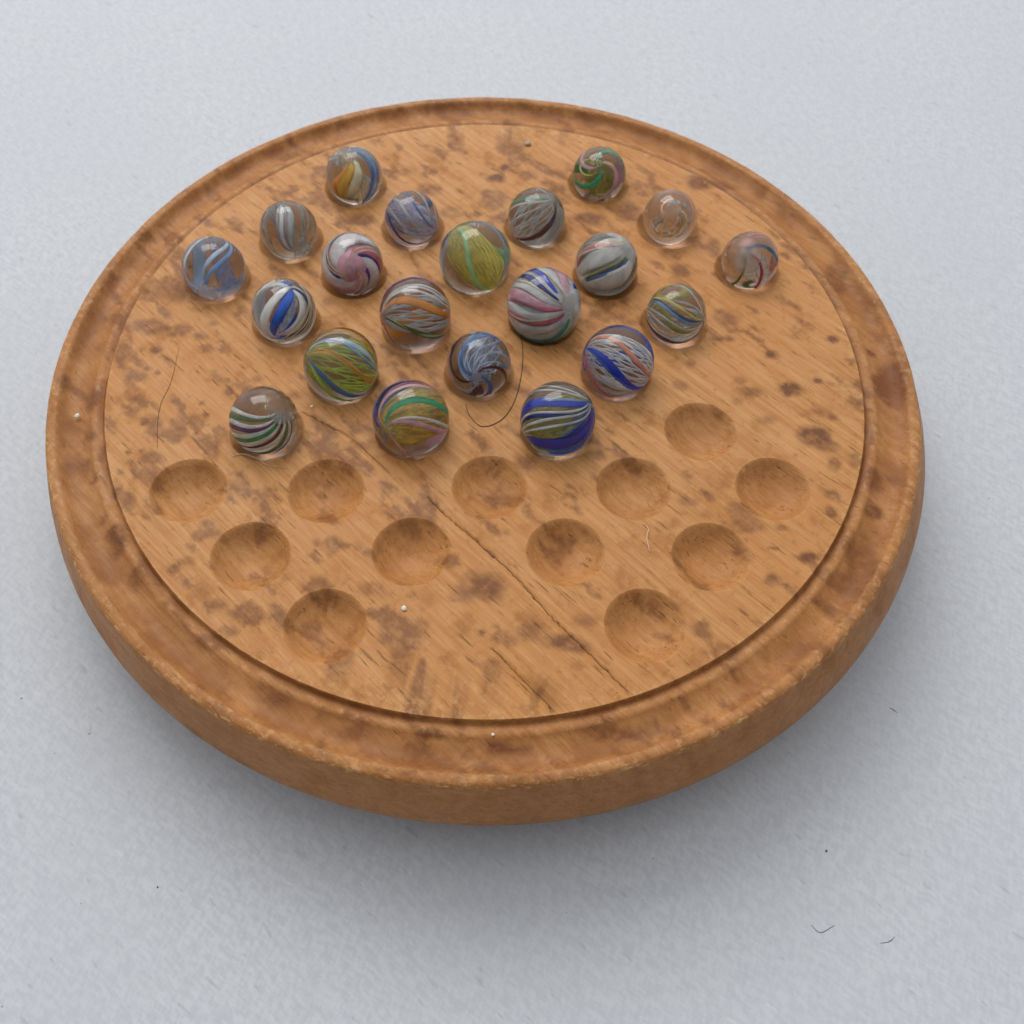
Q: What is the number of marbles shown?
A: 21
